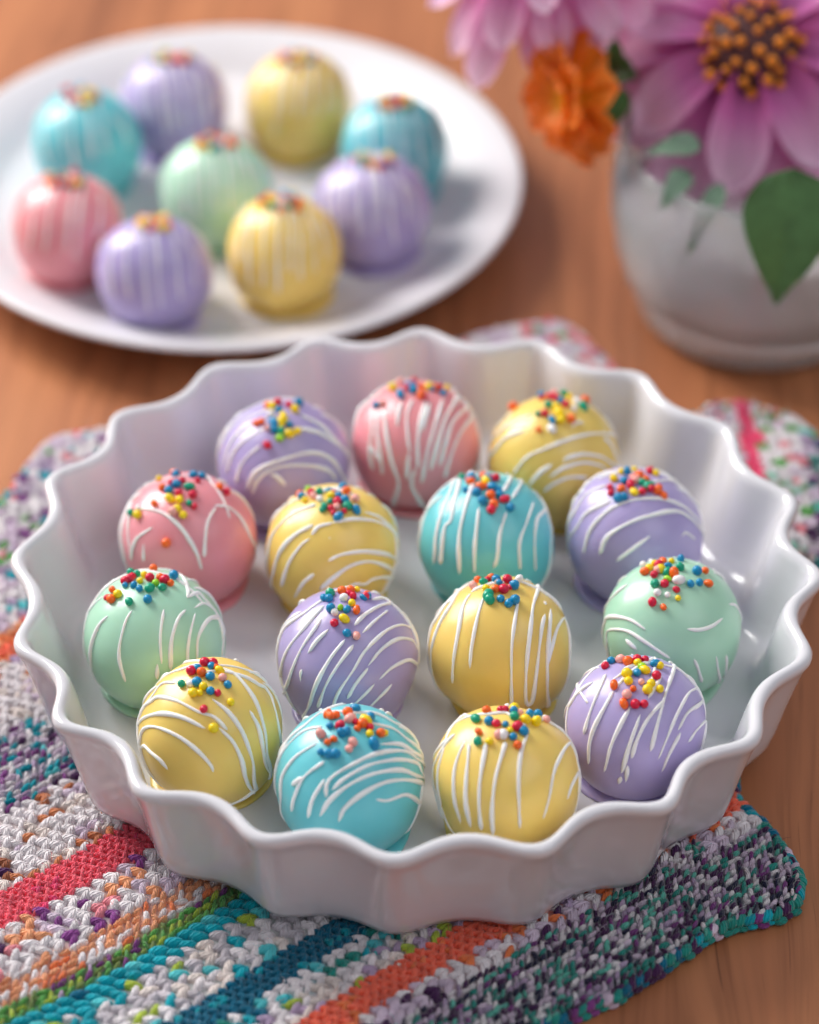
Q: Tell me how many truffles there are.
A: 24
